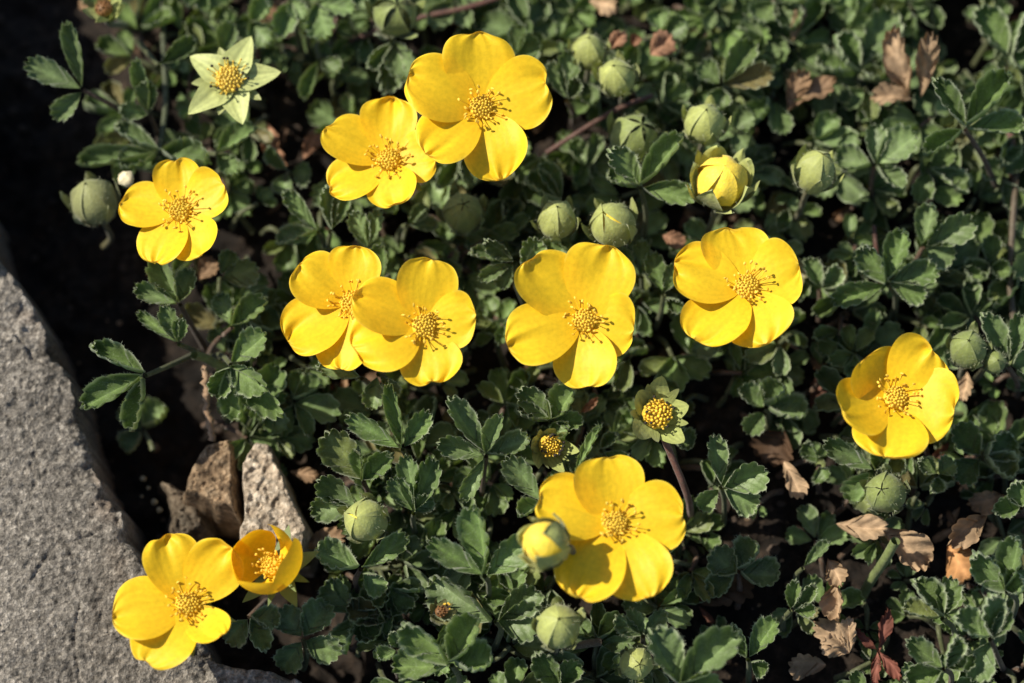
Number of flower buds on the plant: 18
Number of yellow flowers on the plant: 11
